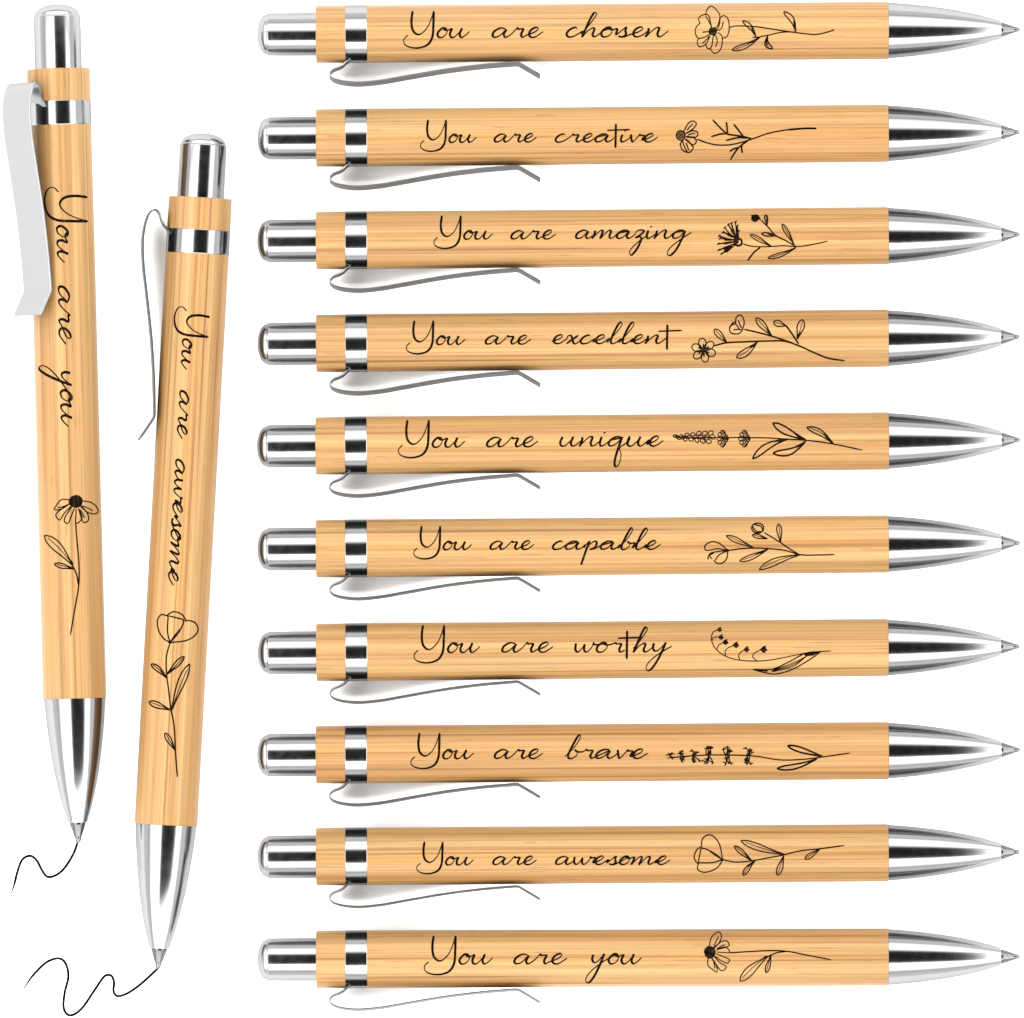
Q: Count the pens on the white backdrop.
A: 12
